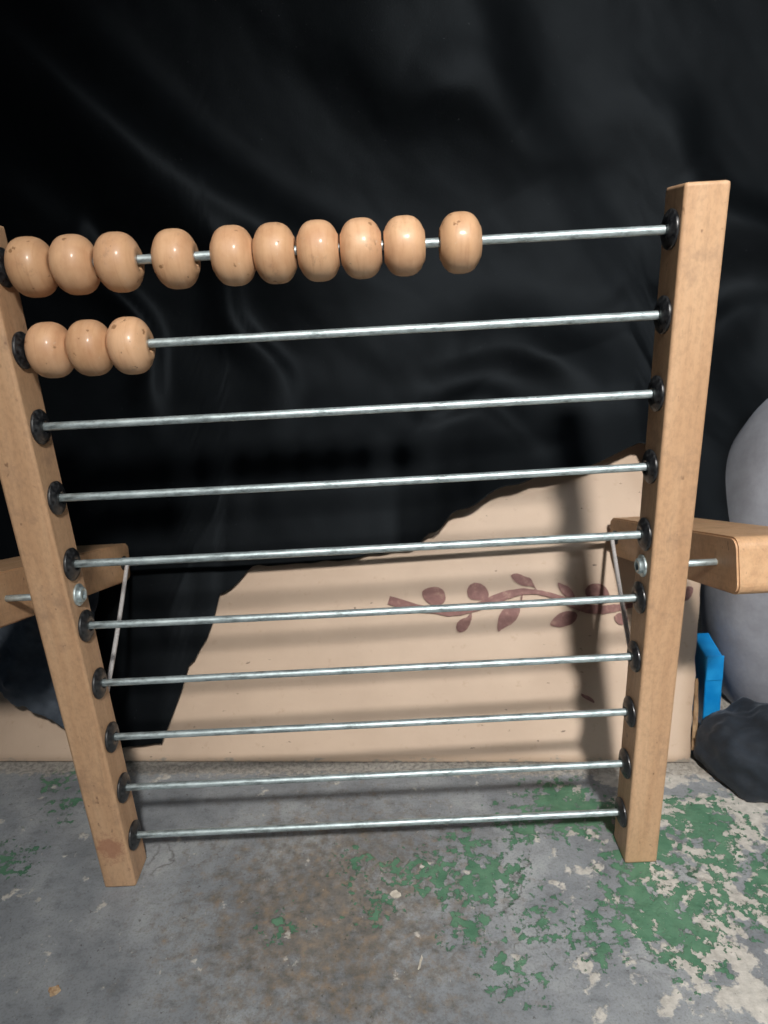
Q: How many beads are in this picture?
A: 13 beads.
